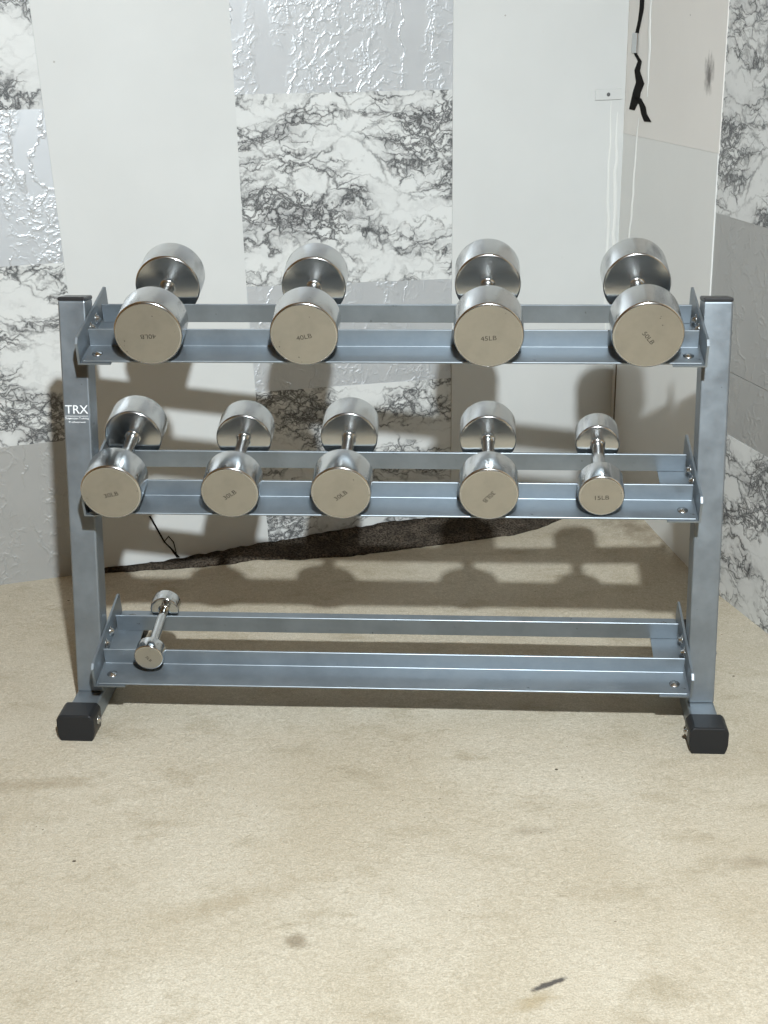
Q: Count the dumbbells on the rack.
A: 10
